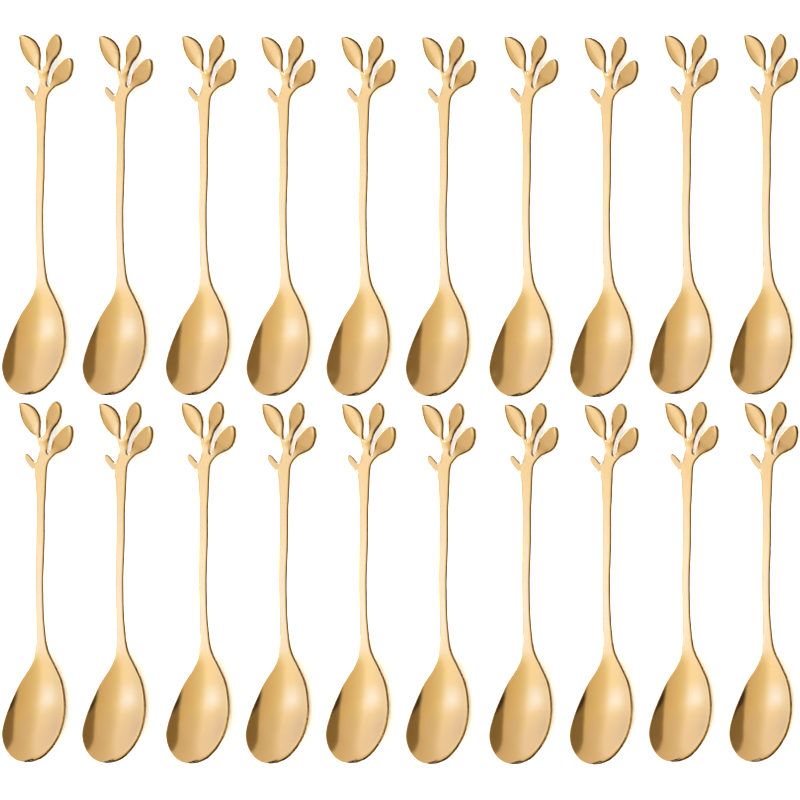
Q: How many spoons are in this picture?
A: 20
